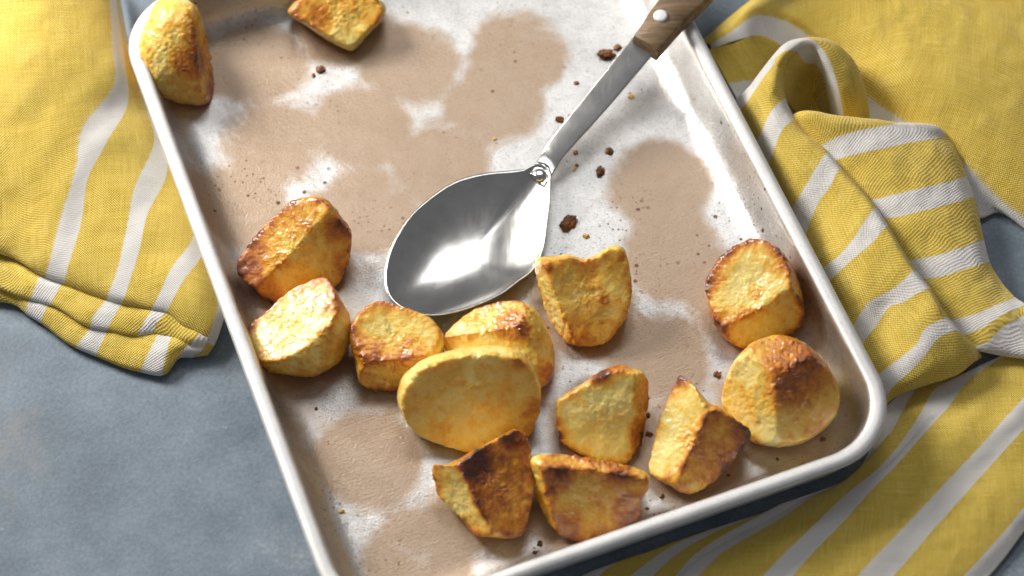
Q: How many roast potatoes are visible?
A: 14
